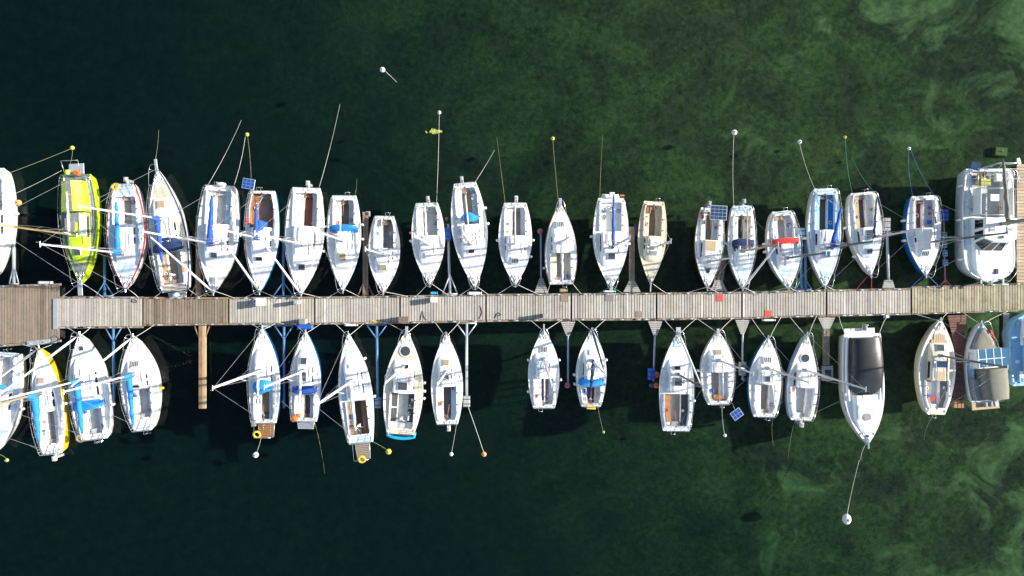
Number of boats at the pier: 41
